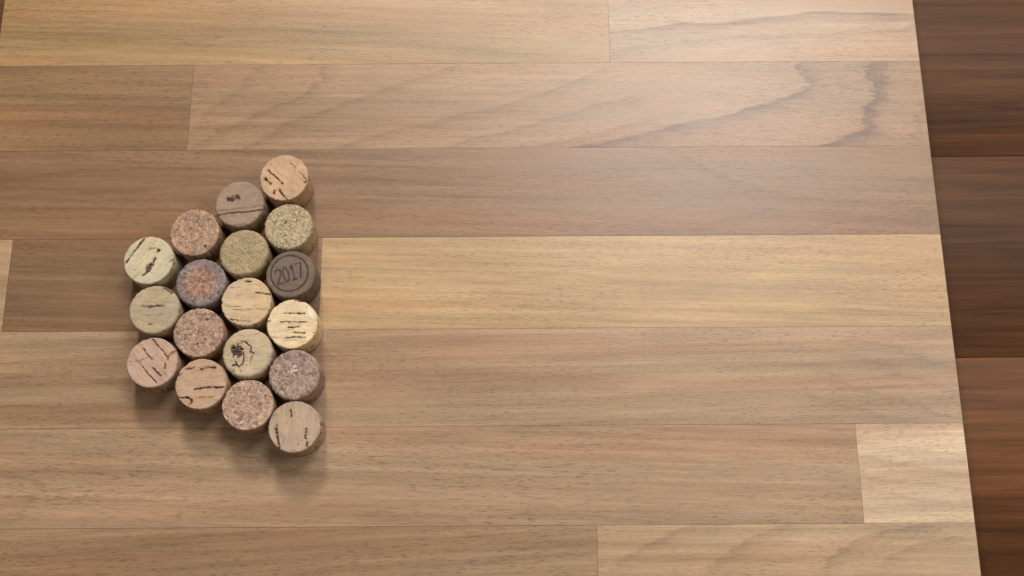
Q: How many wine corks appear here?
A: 18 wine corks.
